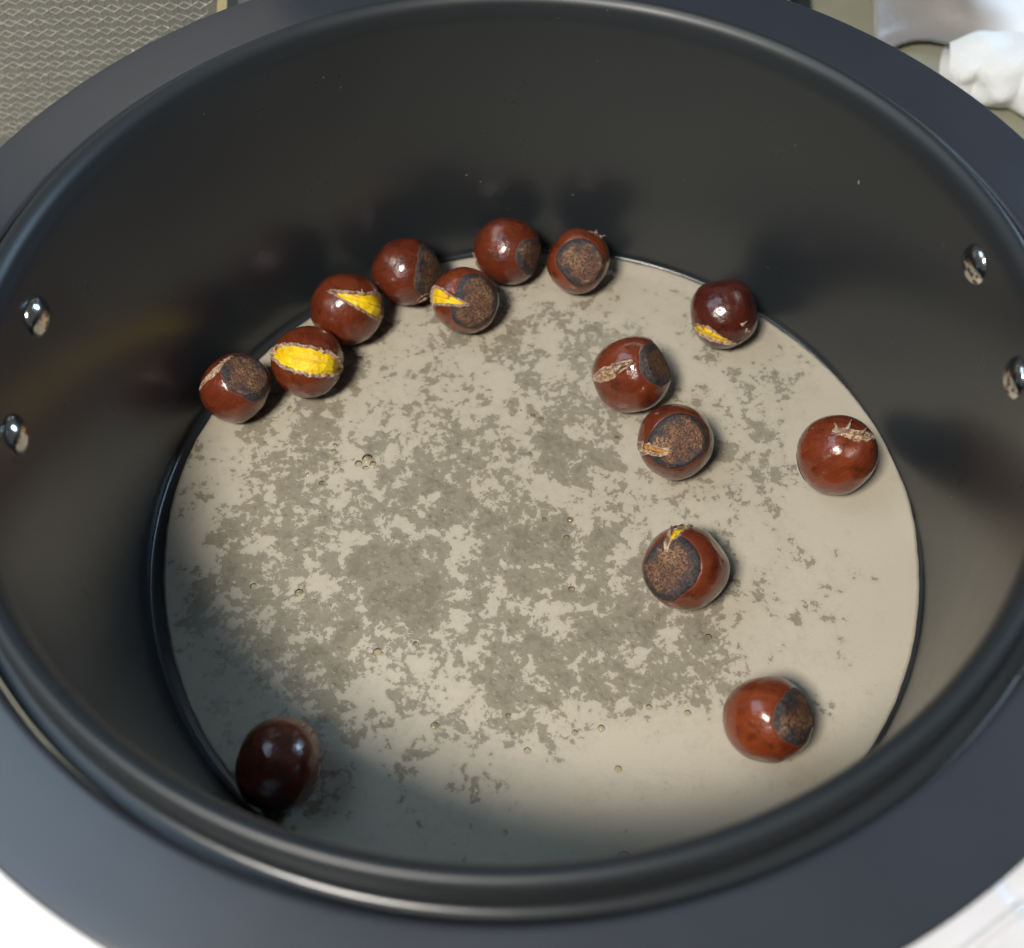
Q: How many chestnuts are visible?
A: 14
